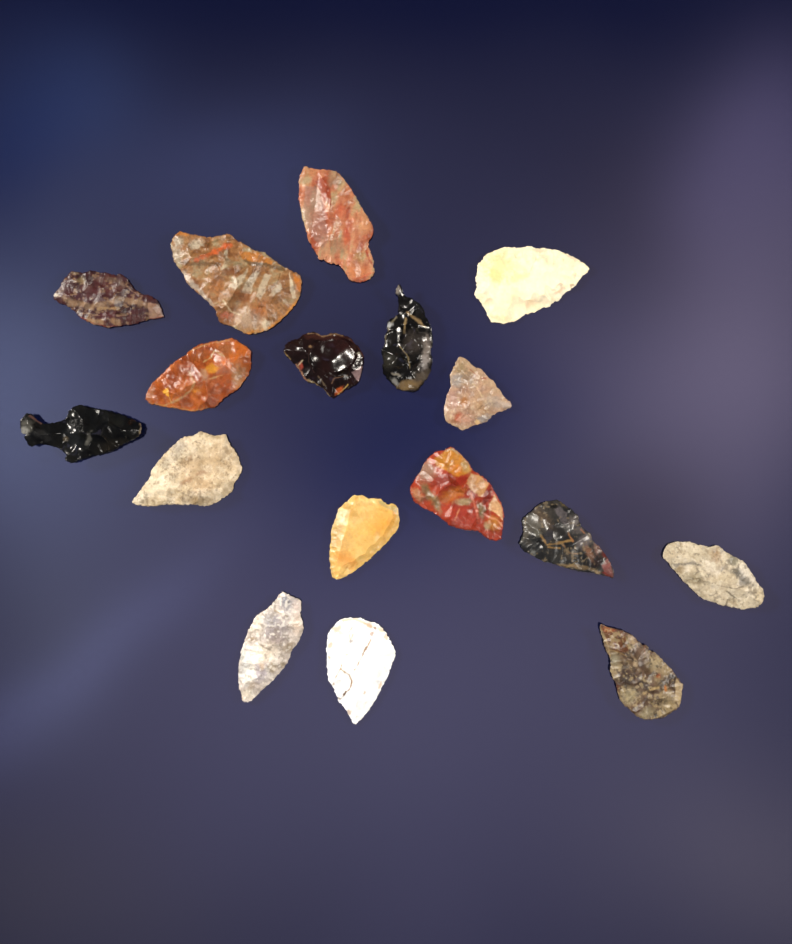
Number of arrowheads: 17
